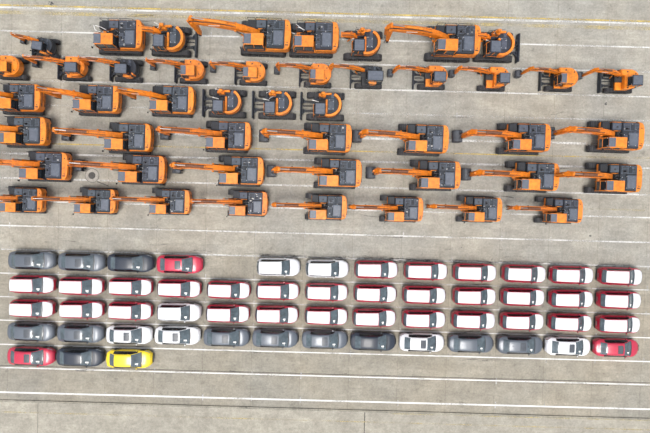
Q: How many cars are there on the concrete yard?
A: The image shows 54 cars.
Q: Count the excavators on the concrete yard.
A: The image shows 47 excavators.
